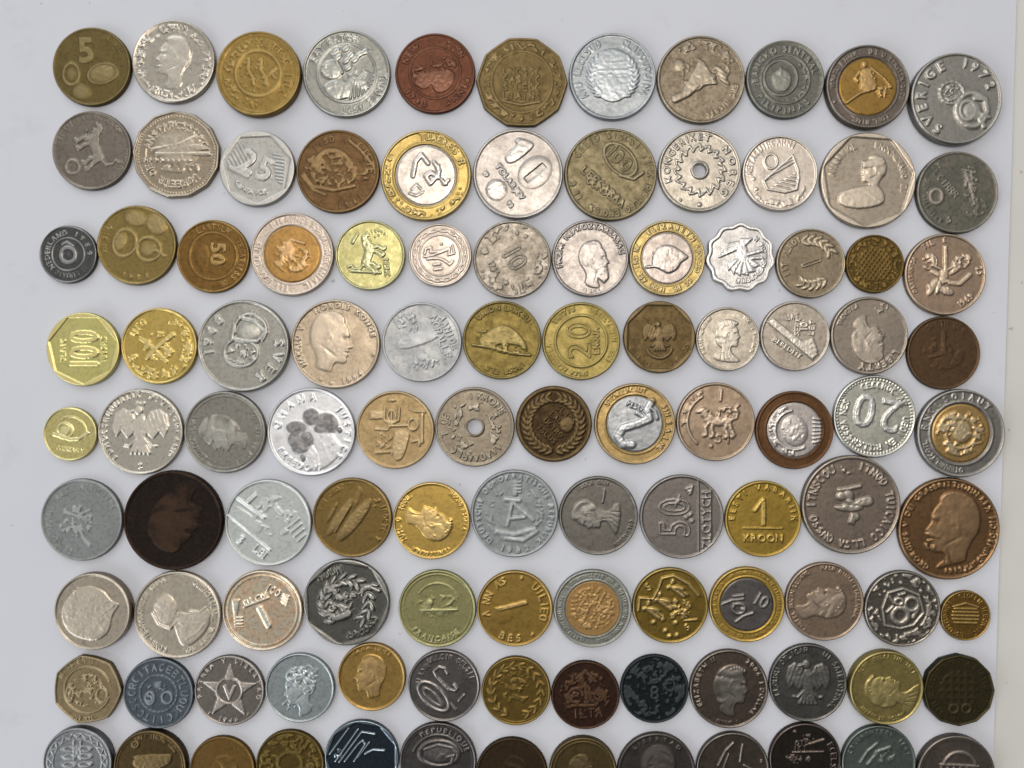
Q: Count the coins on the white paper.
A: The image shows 108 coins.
